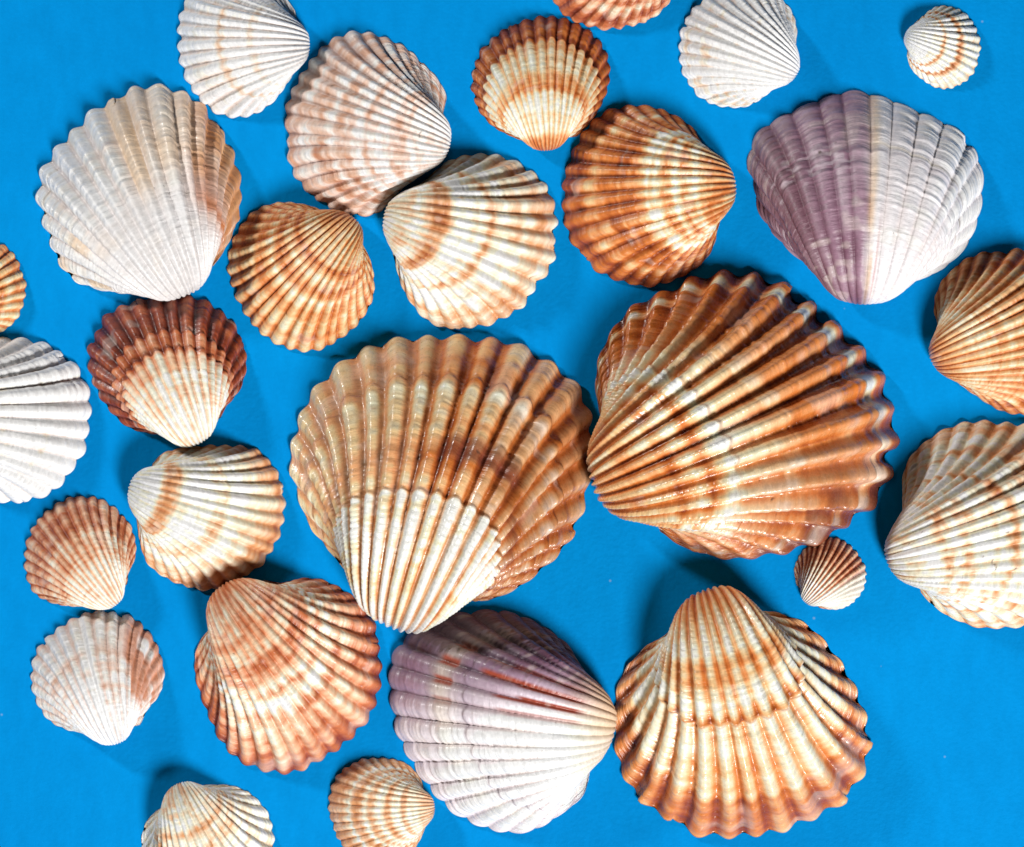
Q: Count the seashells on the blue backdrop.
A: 27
